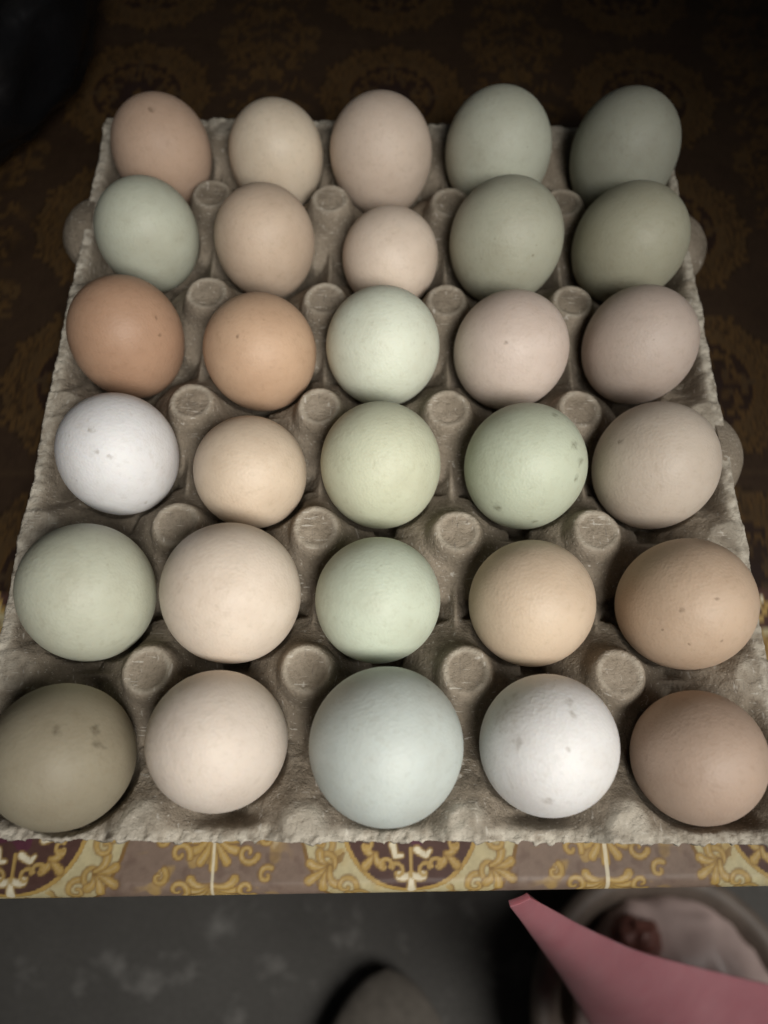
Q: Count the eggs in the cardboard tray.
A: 30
